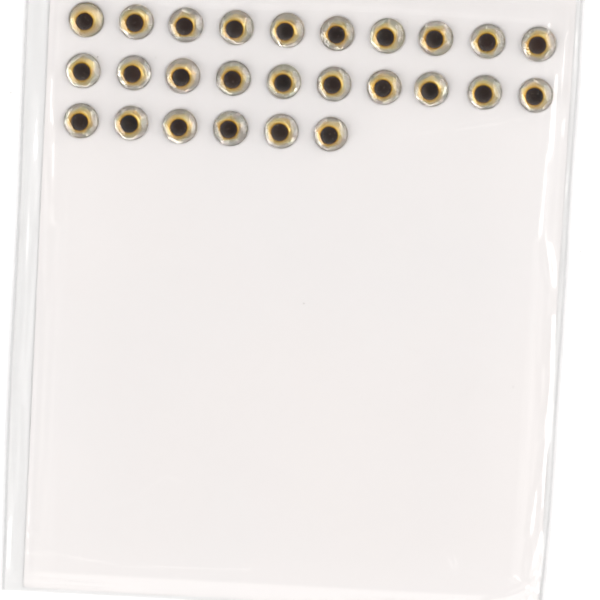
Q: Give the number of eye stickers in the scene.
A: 26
